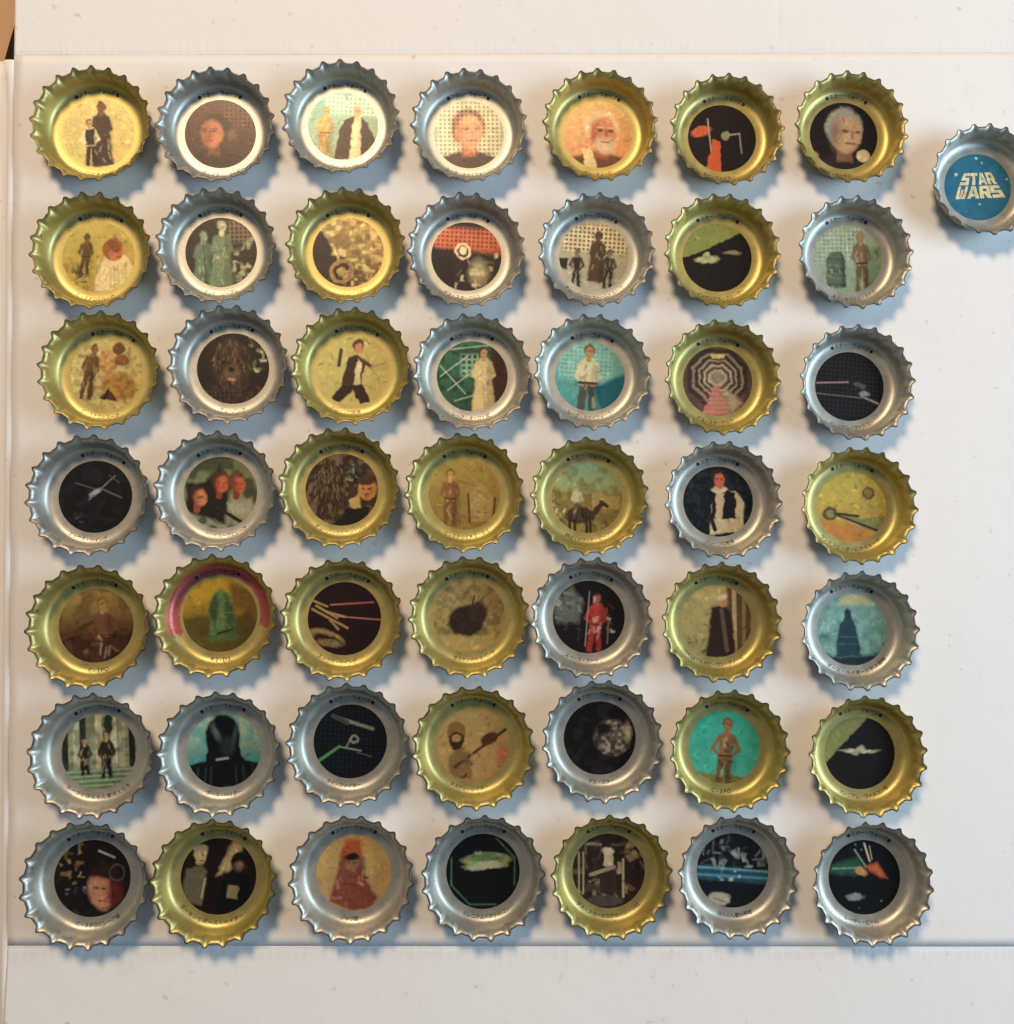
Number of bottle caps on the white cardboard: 50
